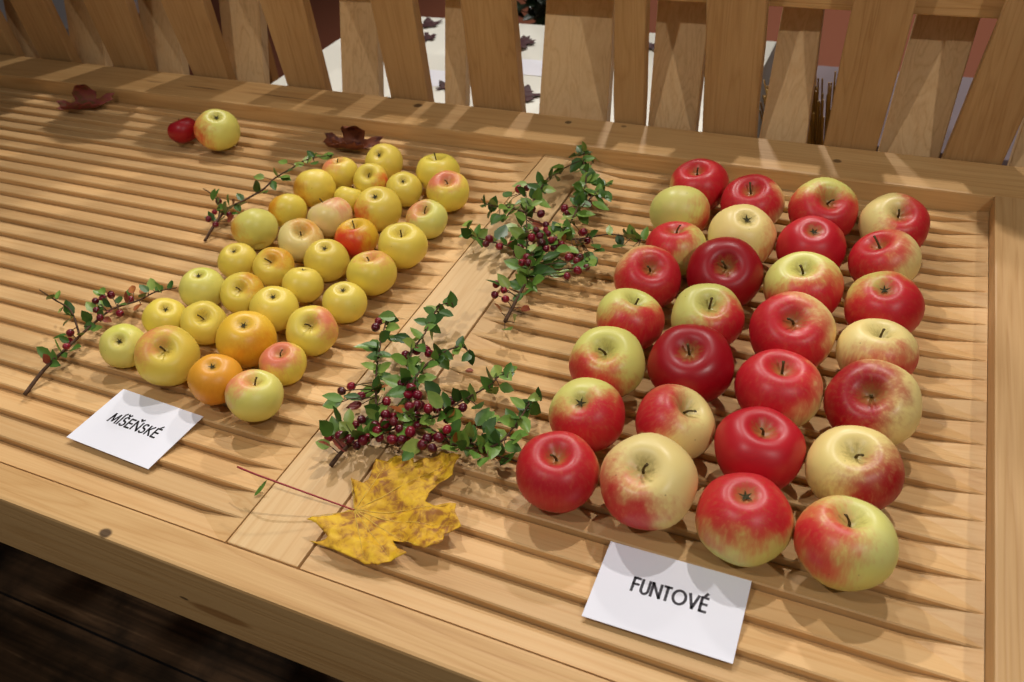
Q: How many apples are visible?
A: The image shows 65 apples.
